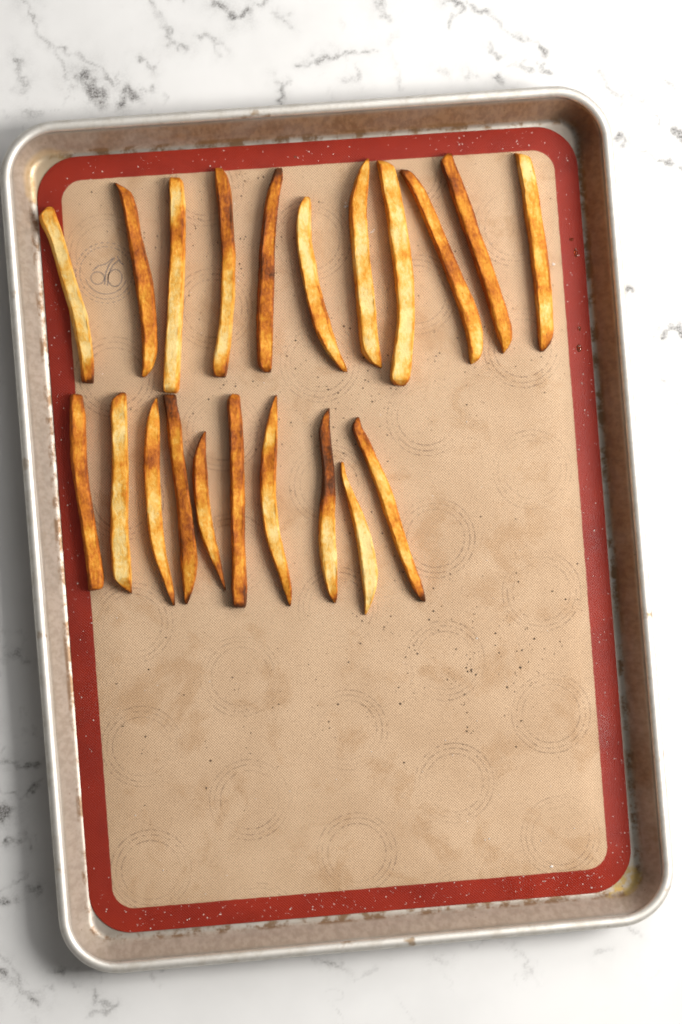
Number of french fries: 21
